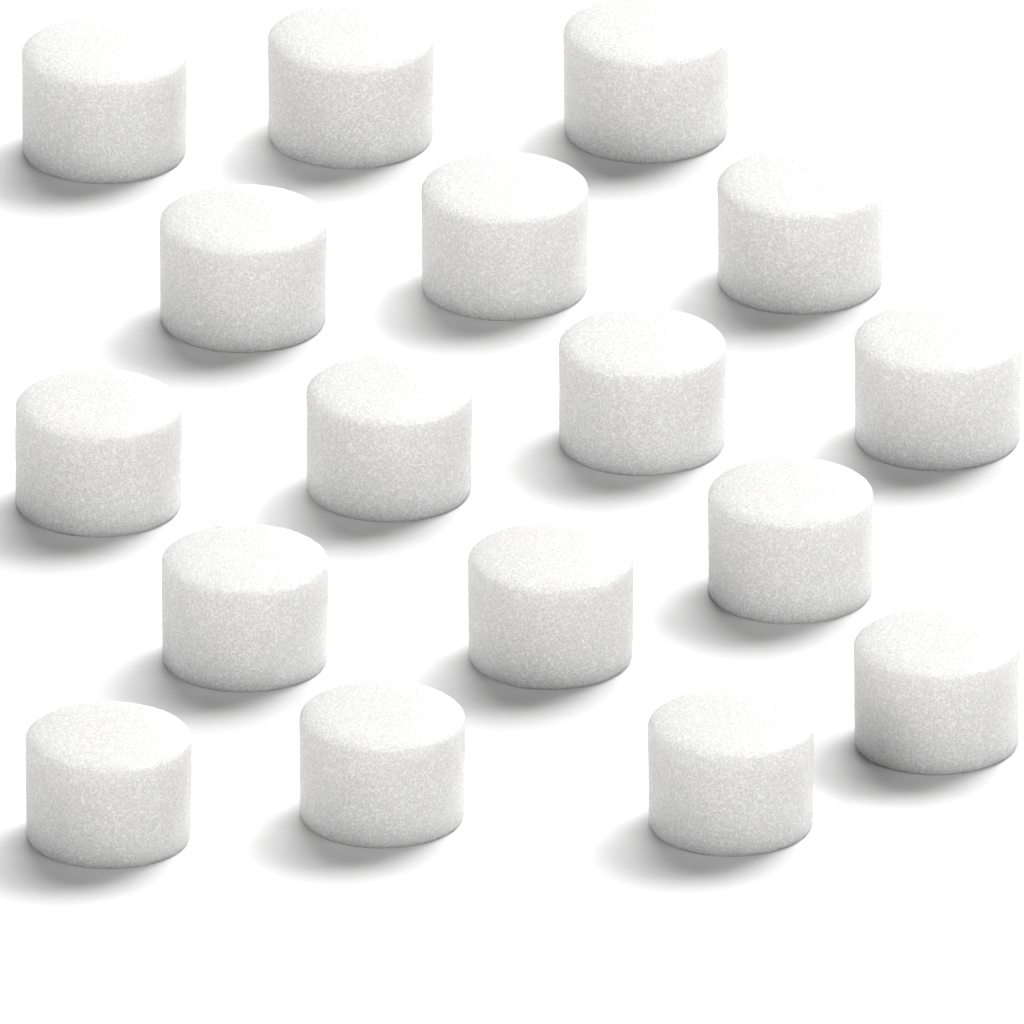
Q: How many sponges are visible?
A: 17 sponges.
